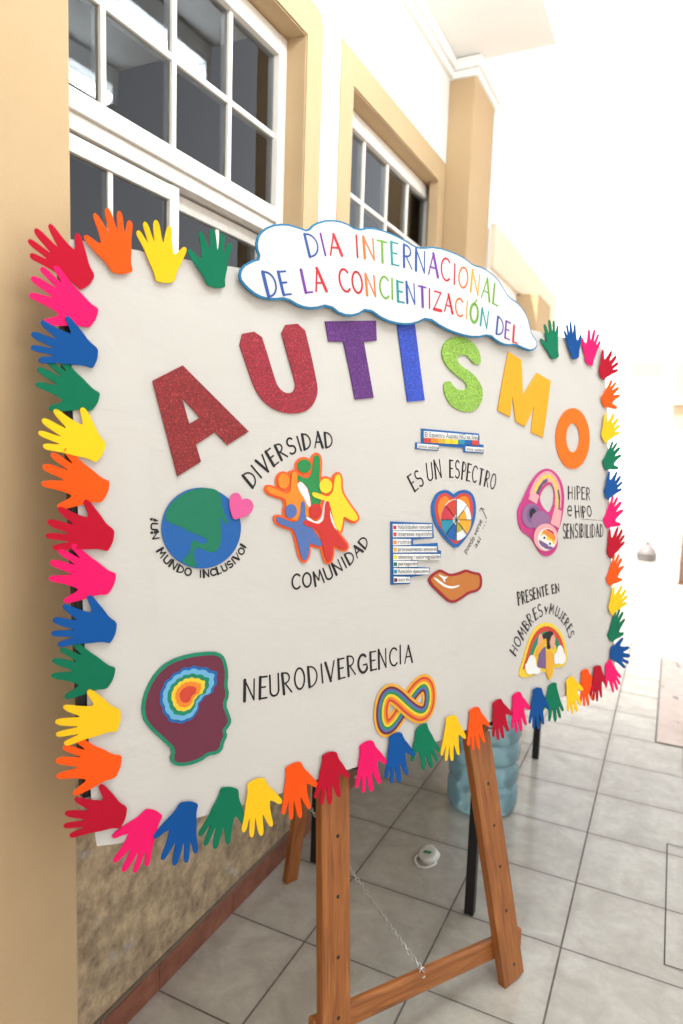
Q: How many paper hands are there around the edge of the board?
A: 49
